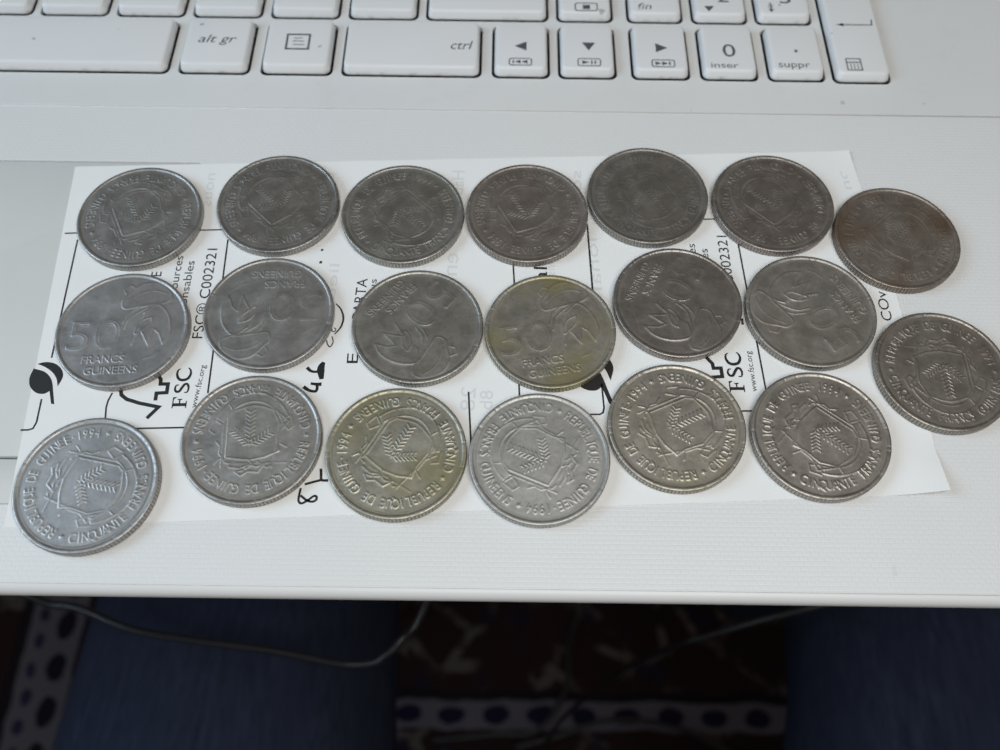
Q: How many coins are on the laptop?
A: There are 20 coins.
